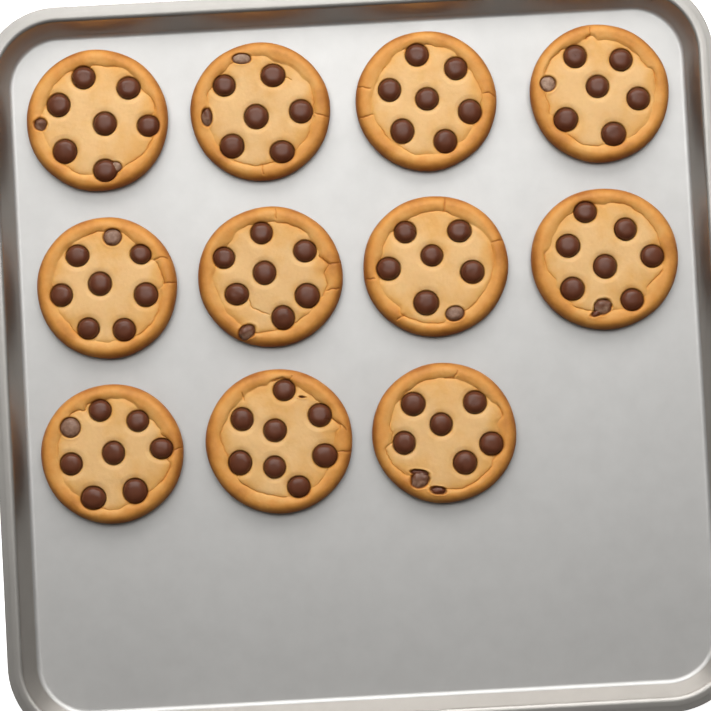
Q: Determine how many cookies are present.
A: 11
